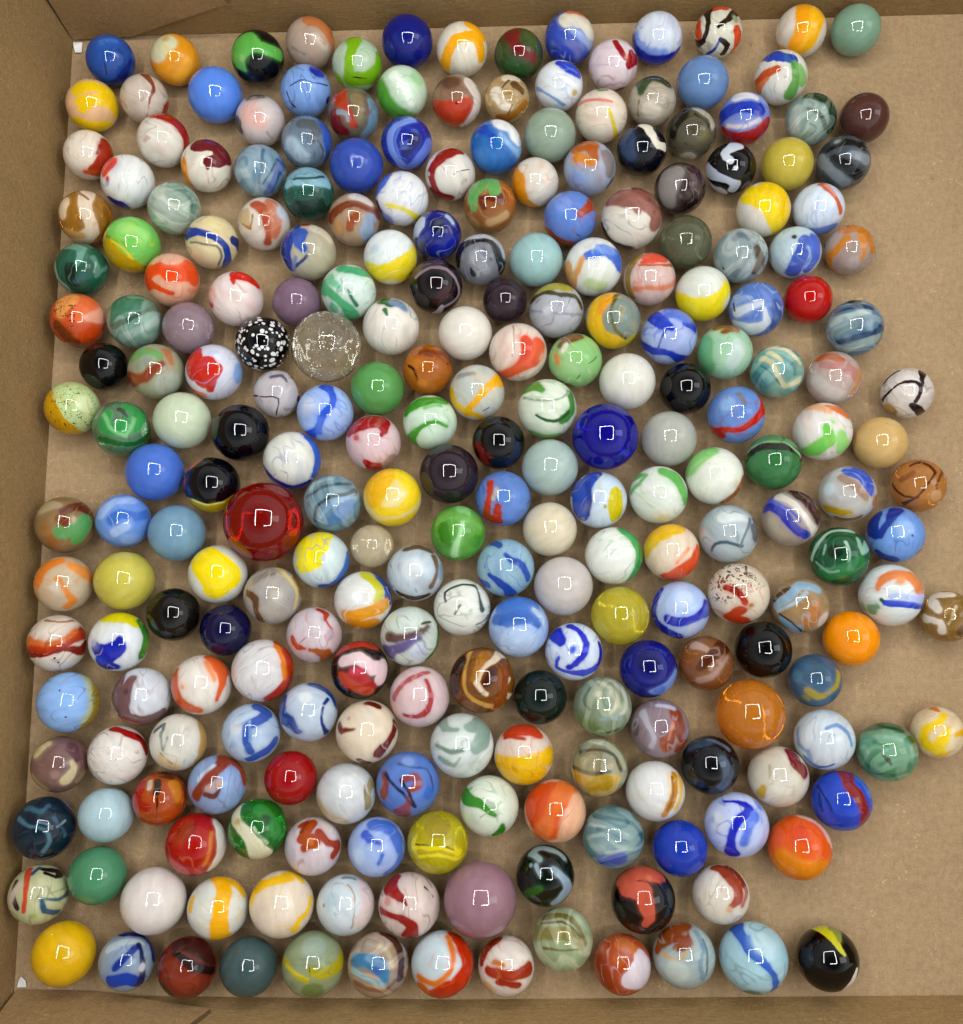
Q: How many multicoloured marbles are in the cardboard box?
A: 200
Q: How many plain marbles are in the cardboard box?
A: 49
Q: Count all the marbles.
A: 249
